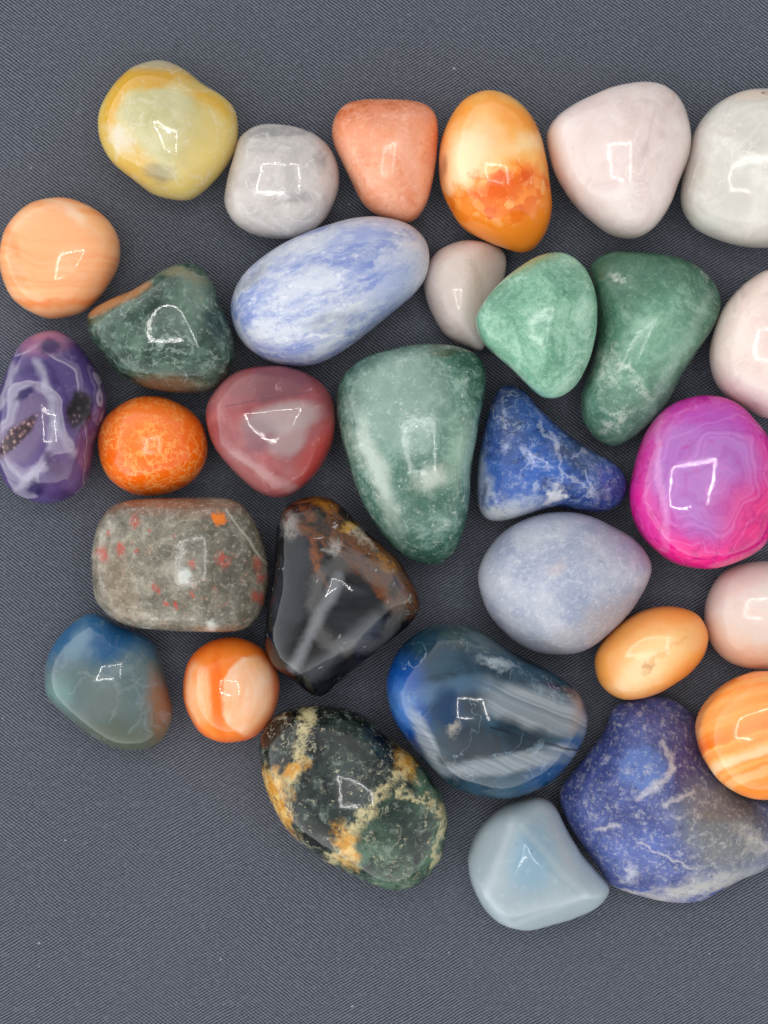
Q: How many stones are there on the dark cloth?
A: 31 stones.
